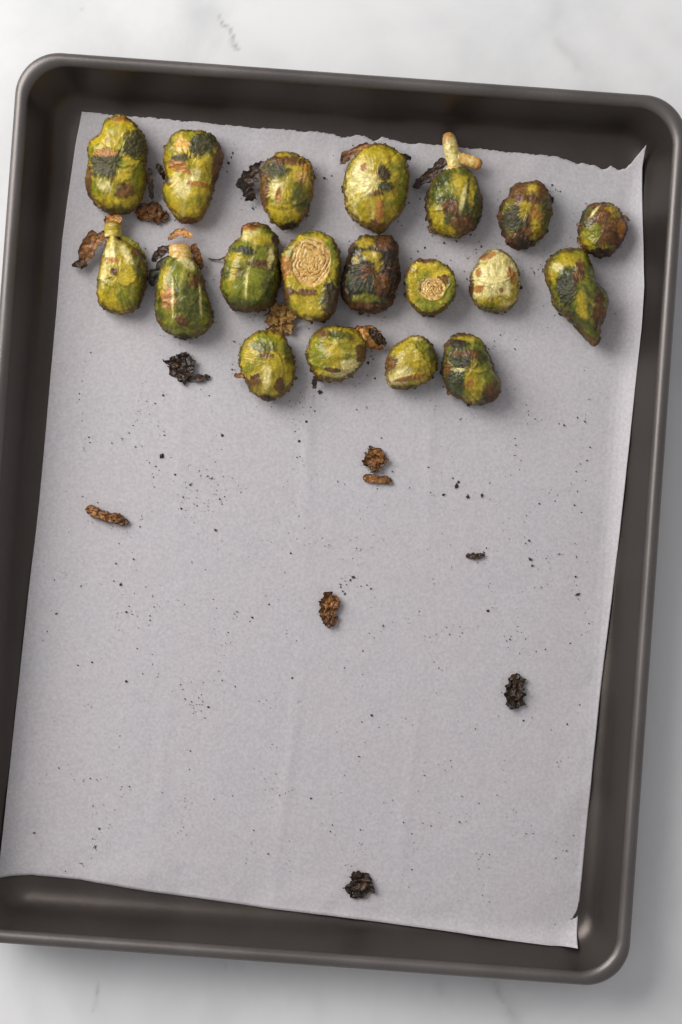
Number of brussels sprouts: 19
